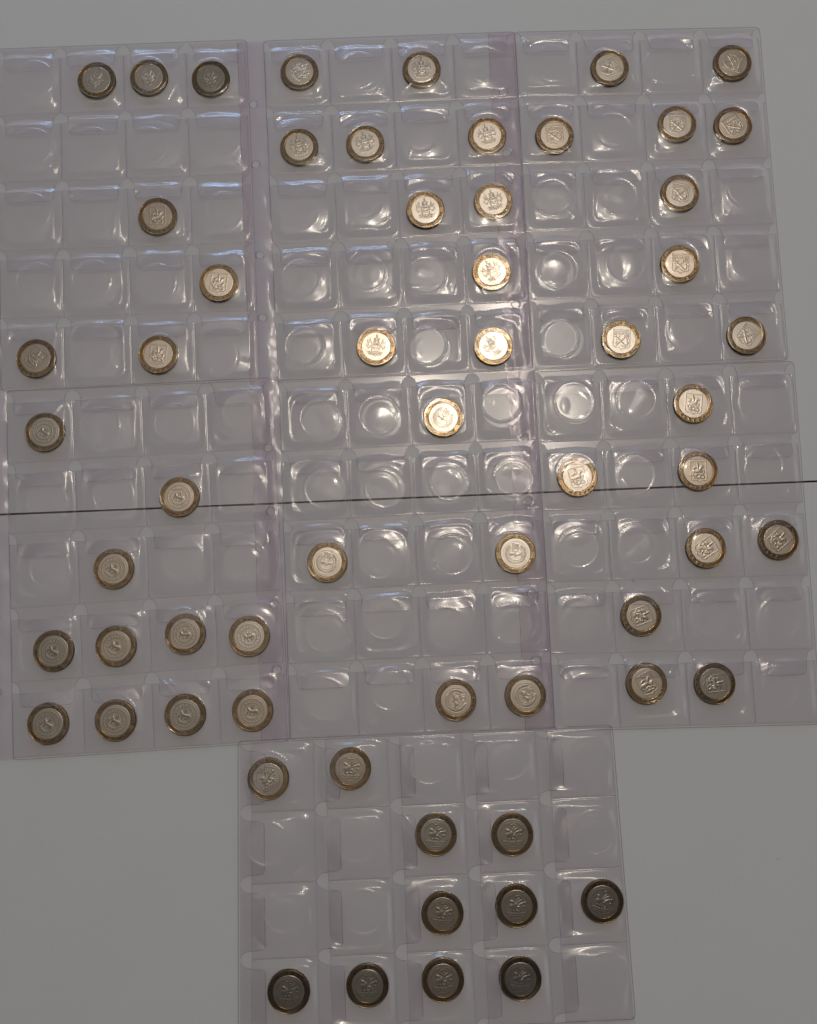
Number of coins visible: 61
